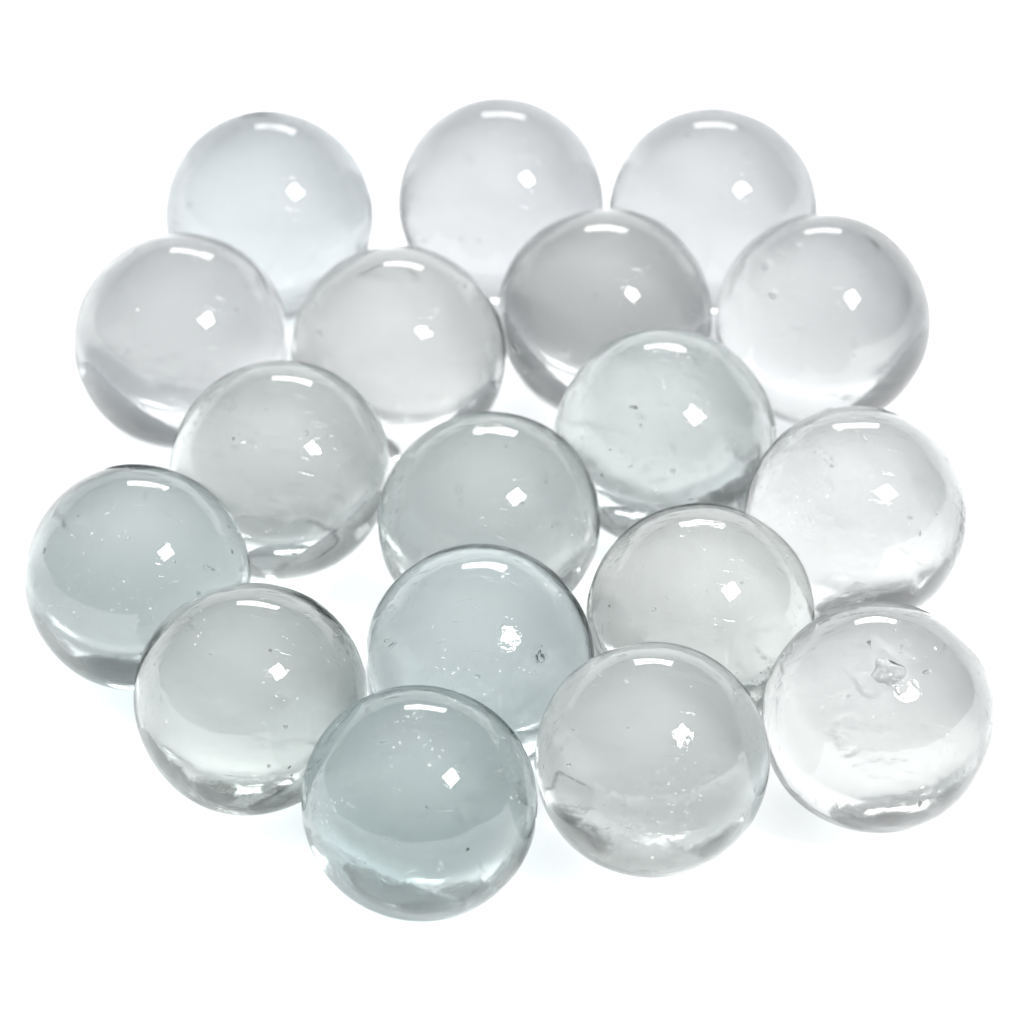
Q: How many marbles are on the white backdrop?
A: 18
